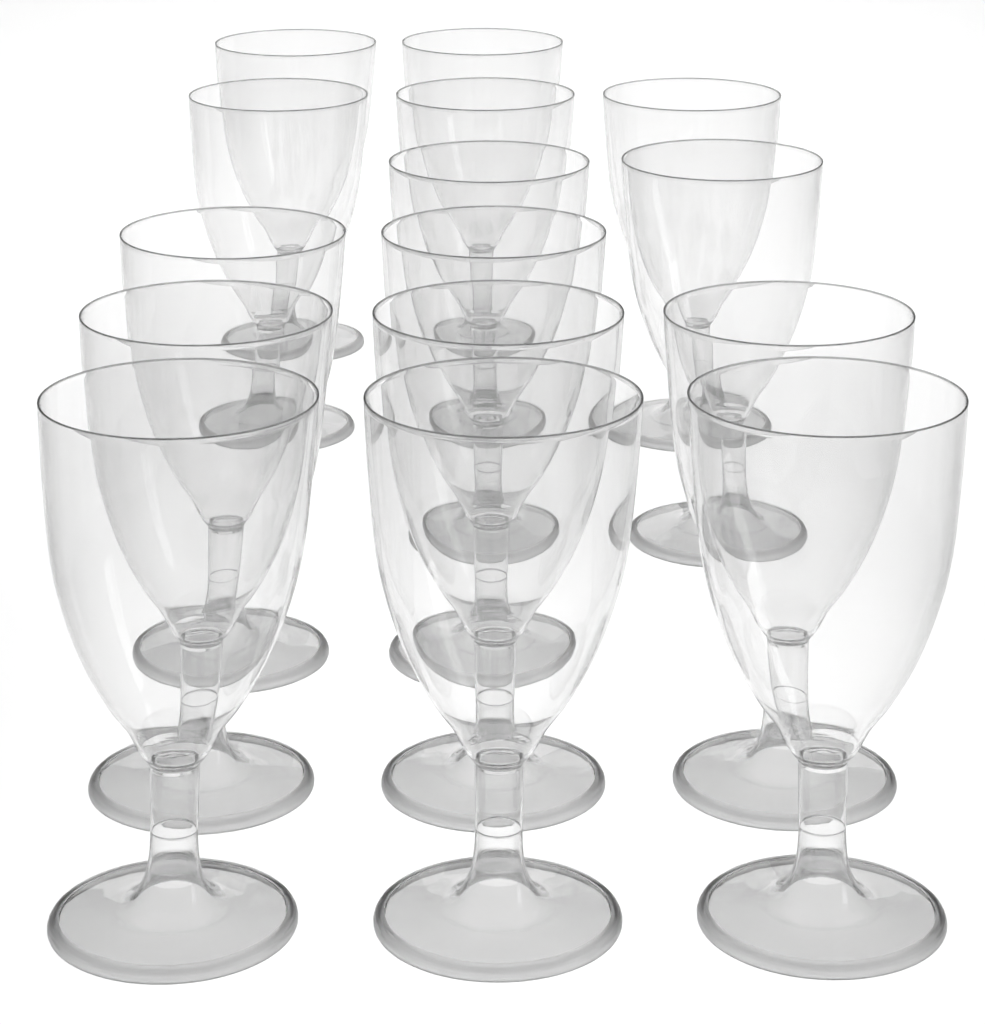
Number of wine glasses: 15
